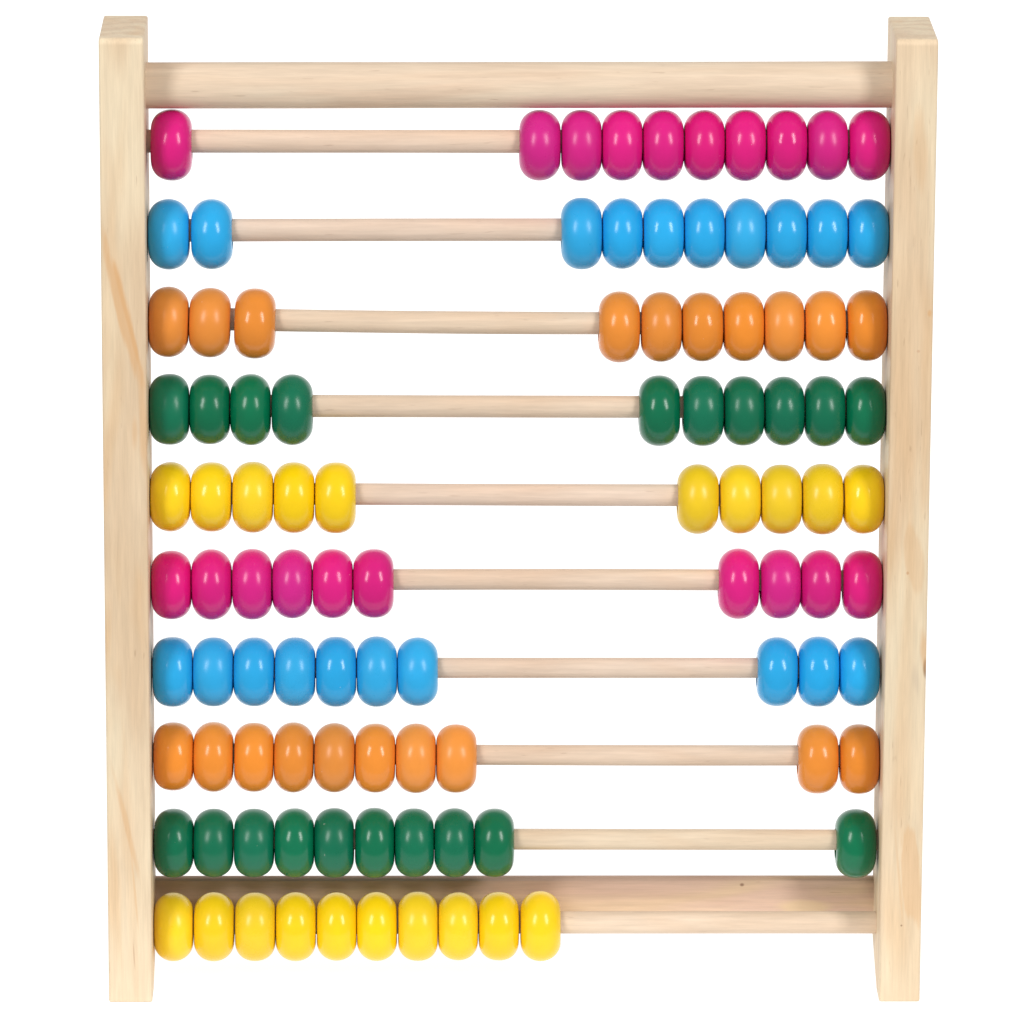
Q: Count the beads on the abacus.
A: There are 100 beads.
